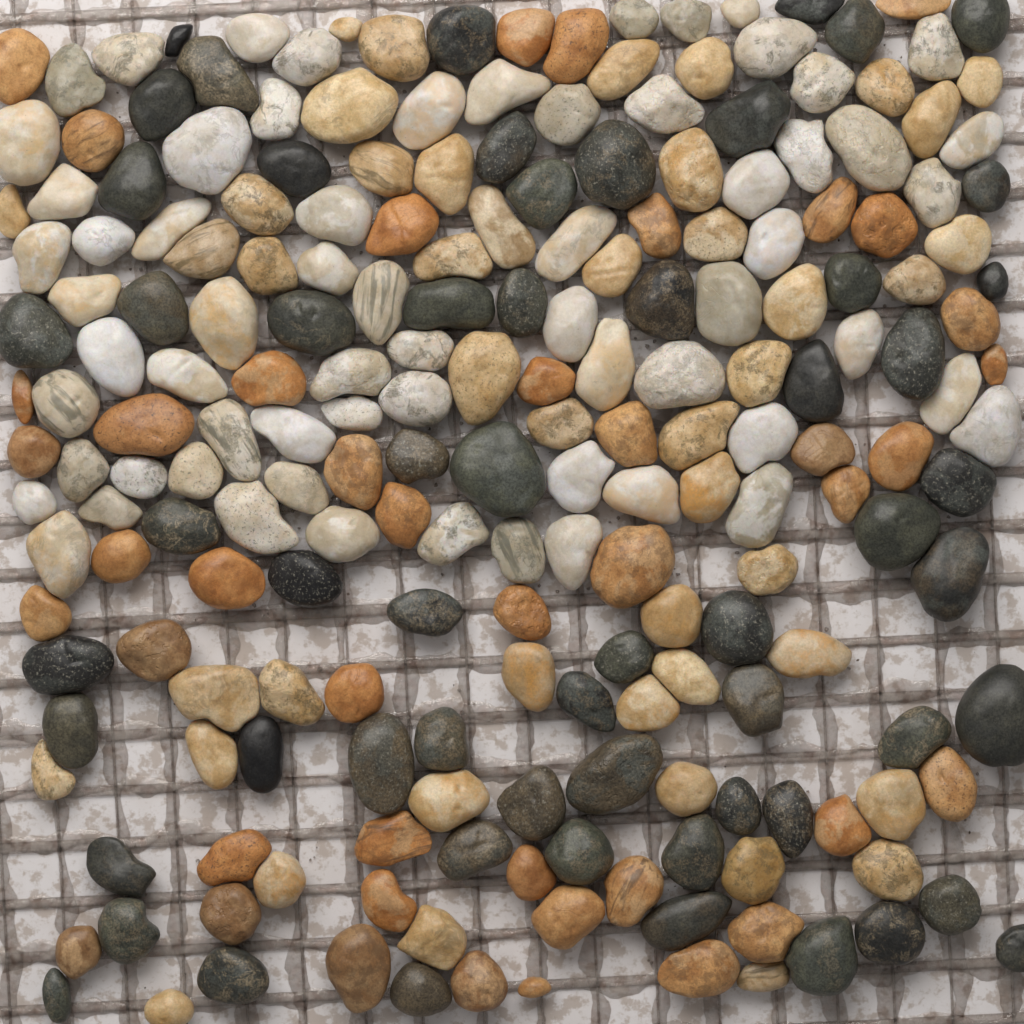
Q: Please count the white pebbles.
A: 65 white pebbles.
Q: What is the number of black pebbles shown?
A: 60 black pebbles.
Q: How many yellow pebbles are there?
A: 46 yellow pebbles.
